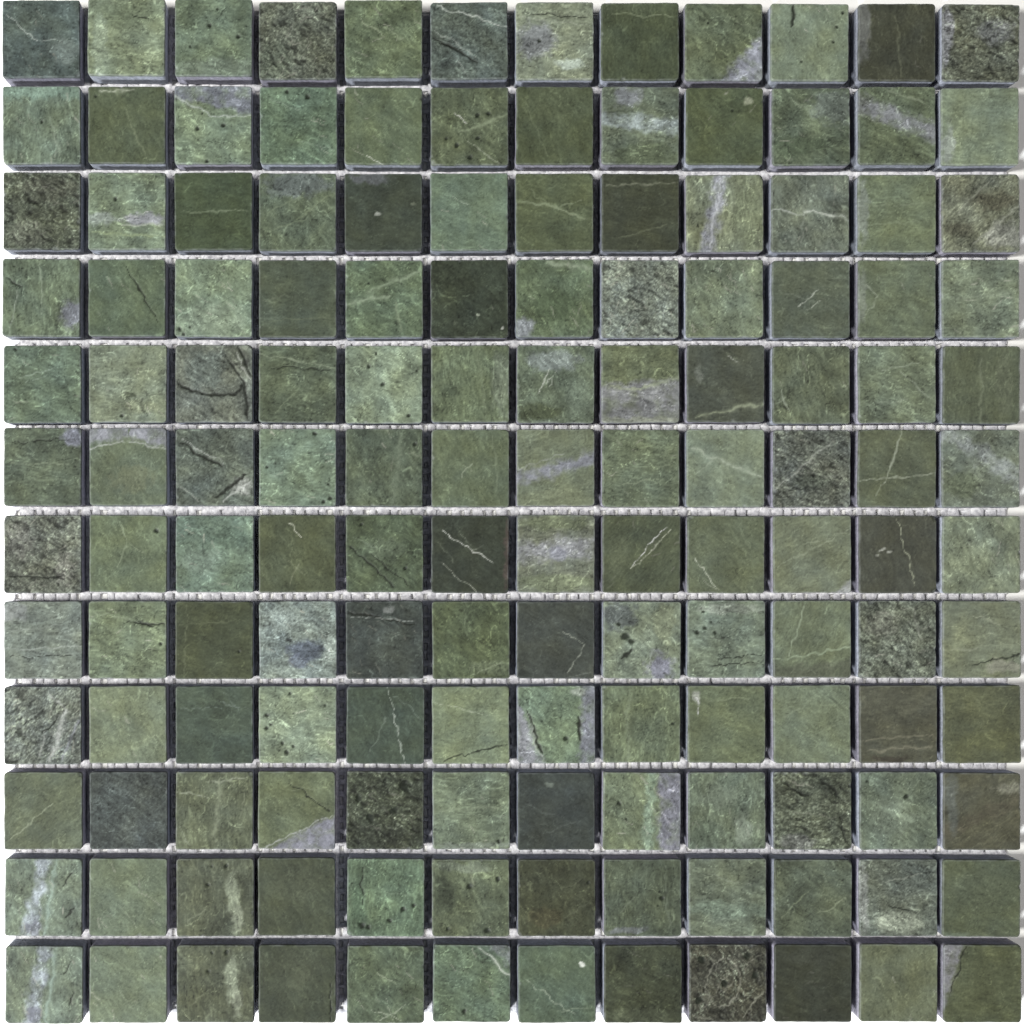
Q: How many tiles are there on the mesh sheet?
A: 144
